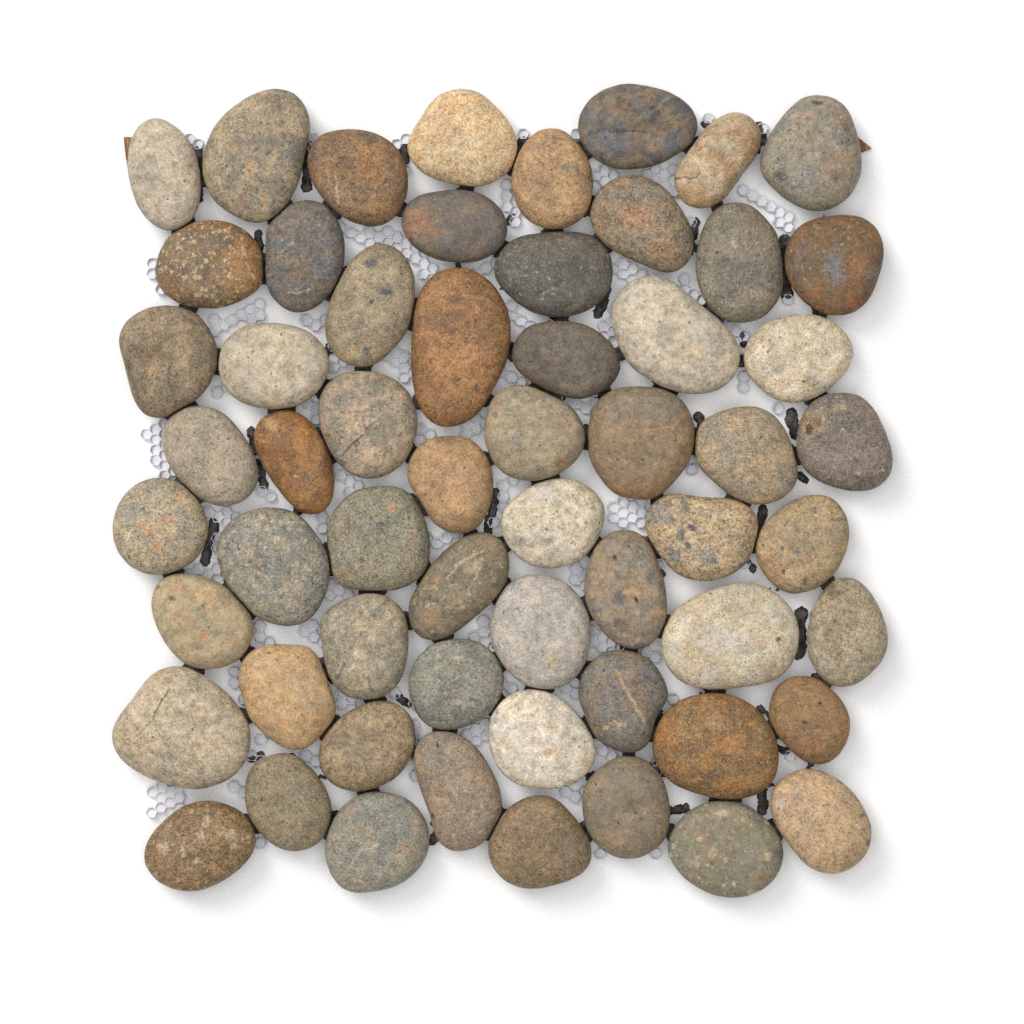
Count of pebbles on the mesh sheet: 59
